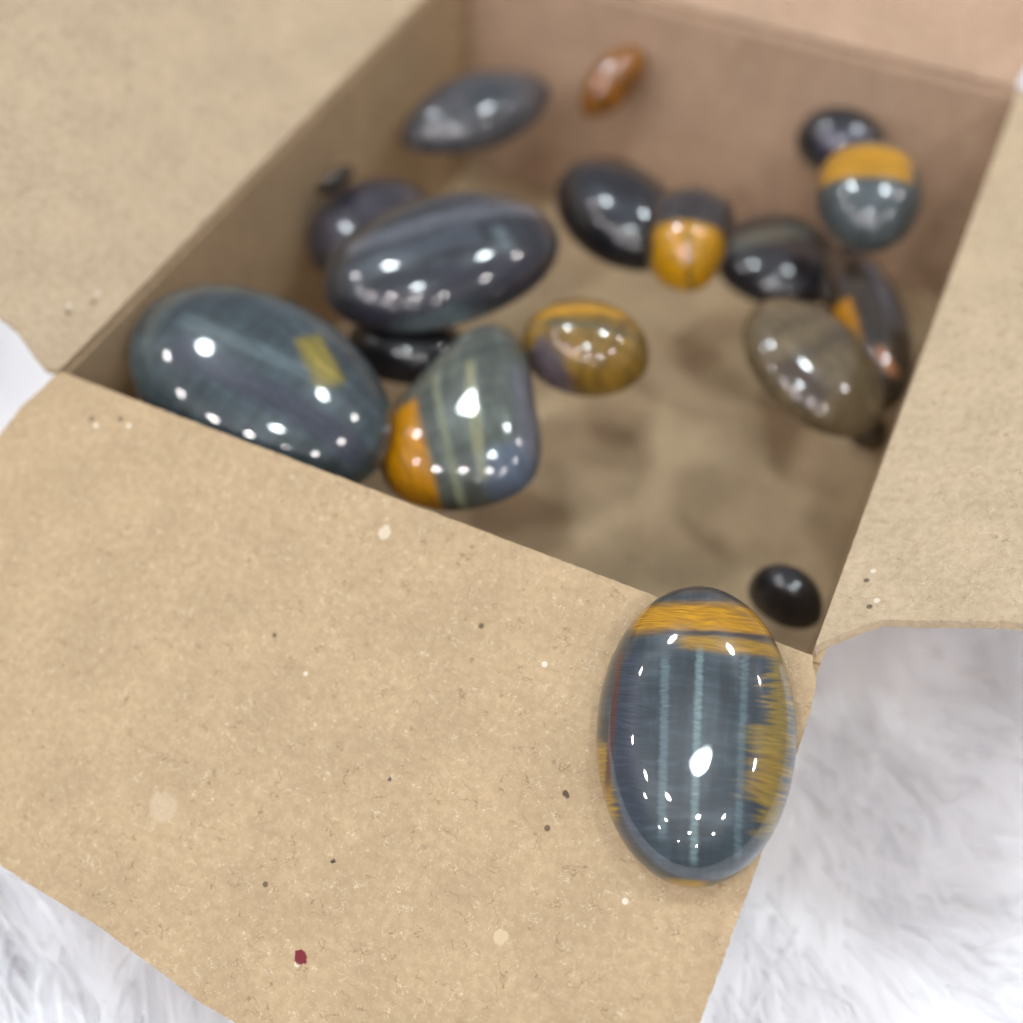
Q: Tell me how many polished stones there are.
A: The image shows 19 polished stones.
